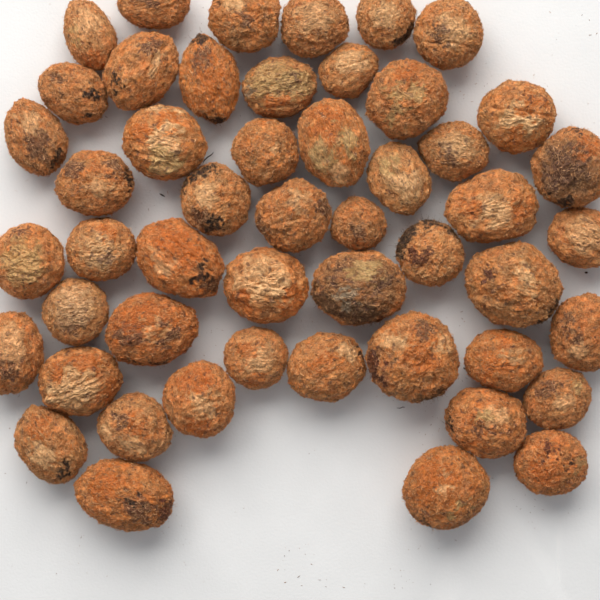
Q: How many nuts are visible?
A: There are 50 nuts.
